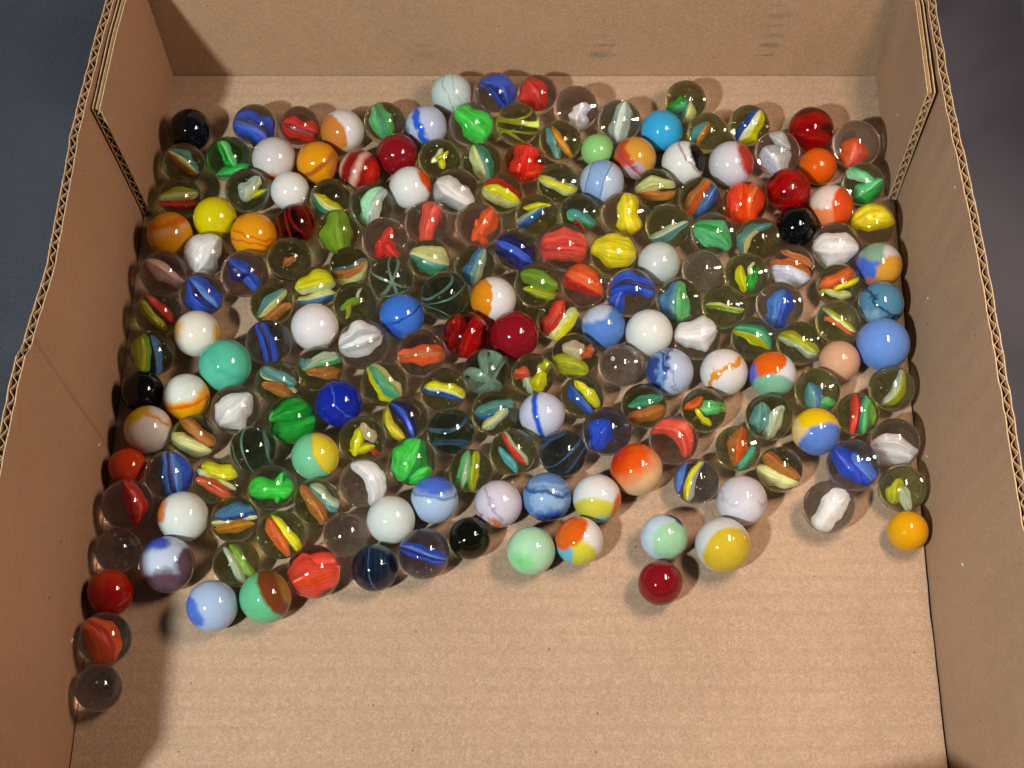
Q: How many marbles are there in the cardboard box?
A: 200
